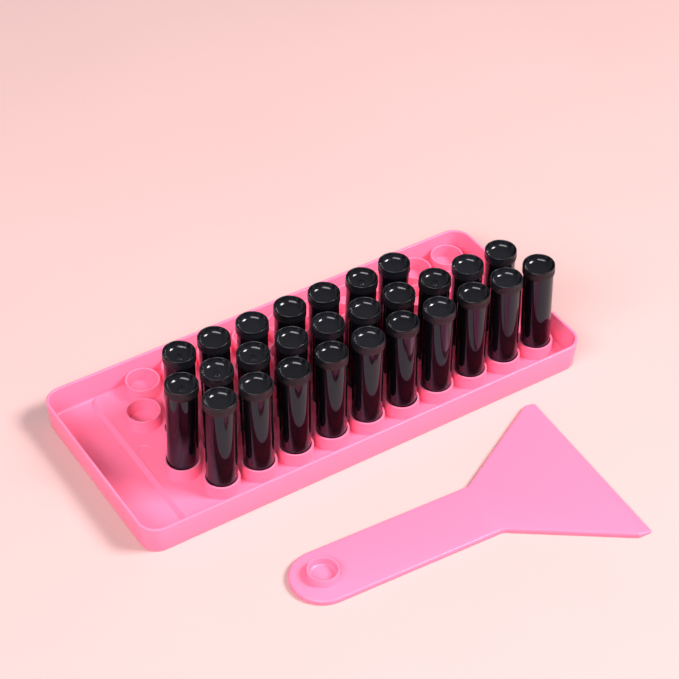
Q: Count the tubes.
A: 27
